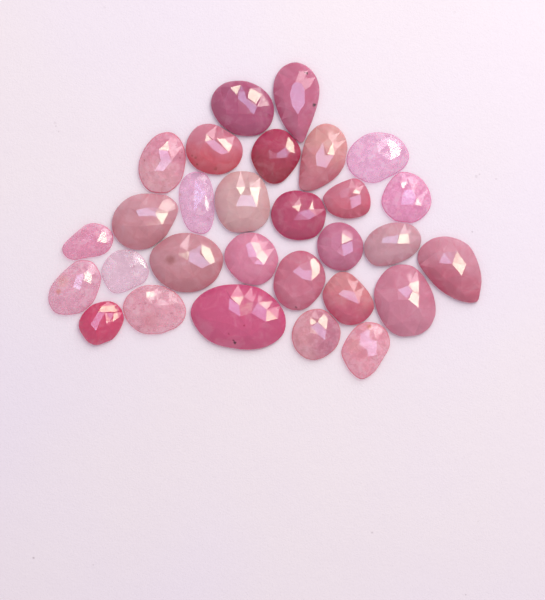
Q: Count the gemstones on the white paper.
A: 29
